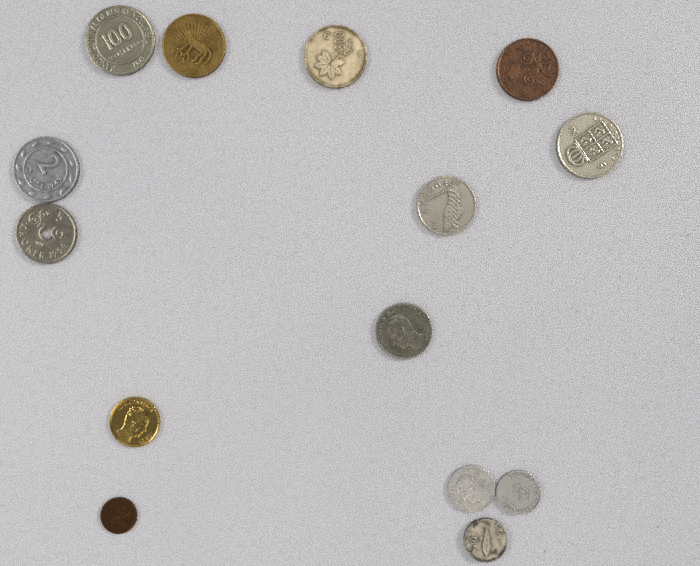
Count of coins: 14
